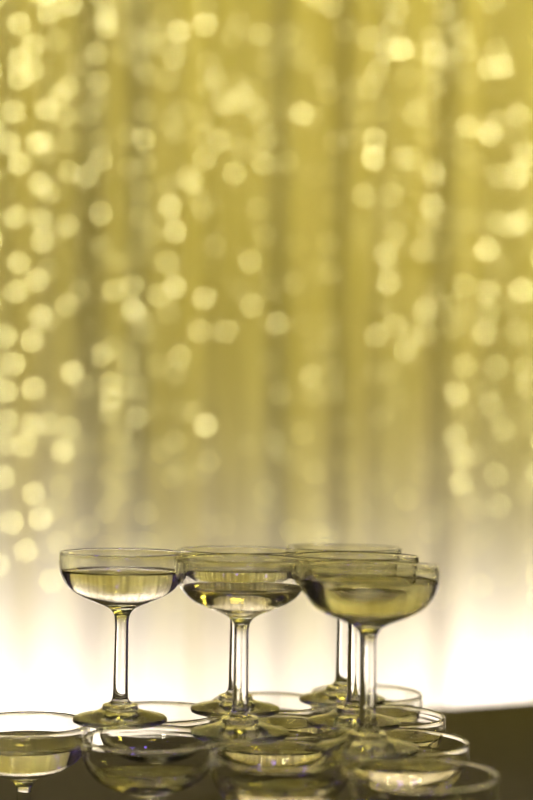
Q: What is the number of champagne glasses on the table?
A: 16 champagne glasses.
